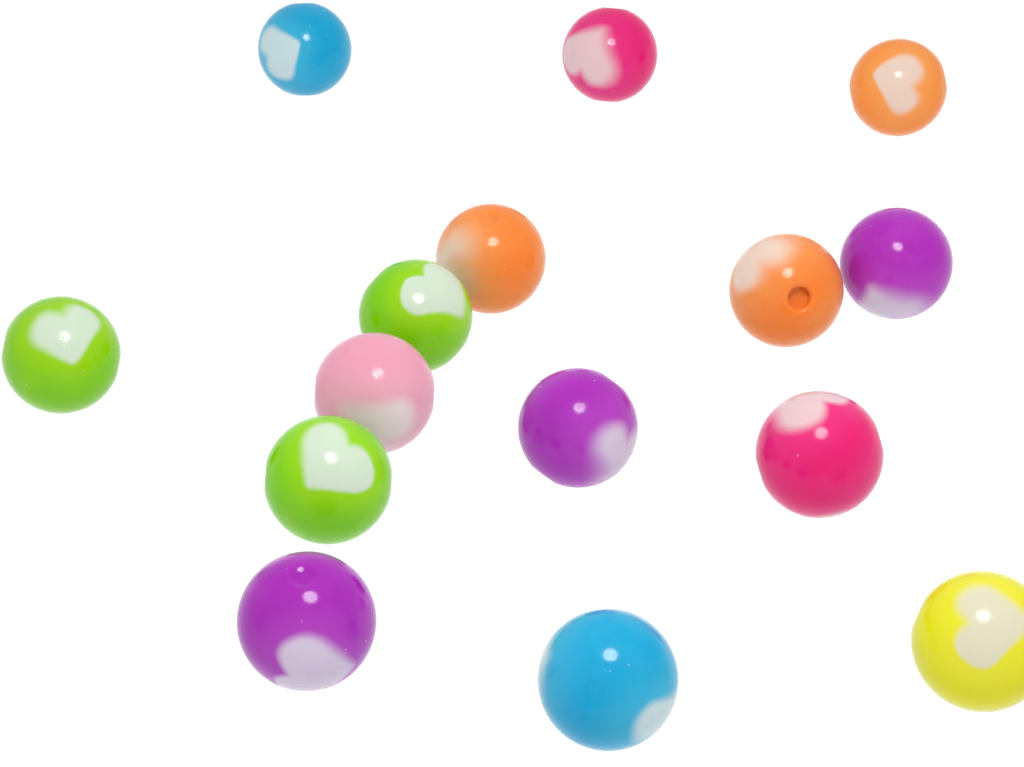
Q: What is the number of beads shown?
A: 15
